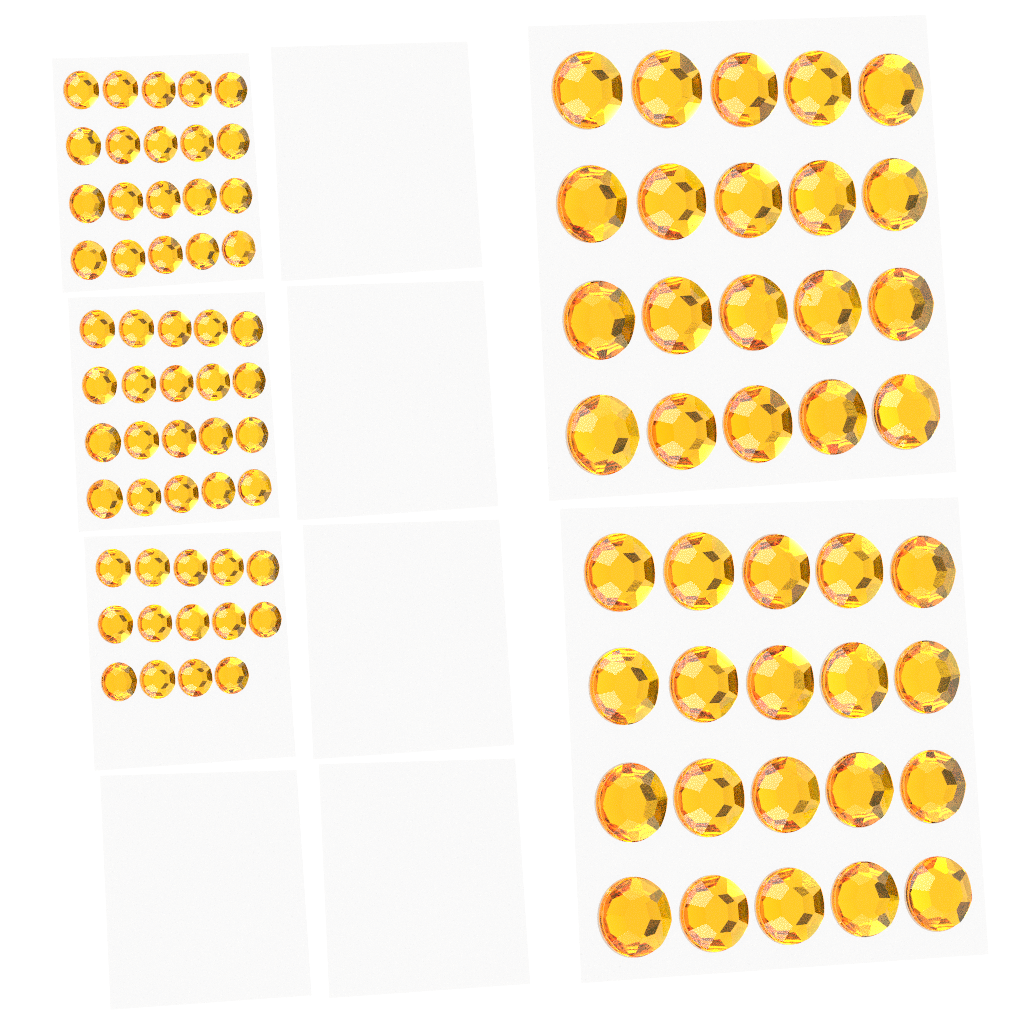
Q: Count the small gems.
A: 54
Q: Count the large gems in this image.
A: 40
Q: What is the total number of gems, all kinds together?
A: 94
